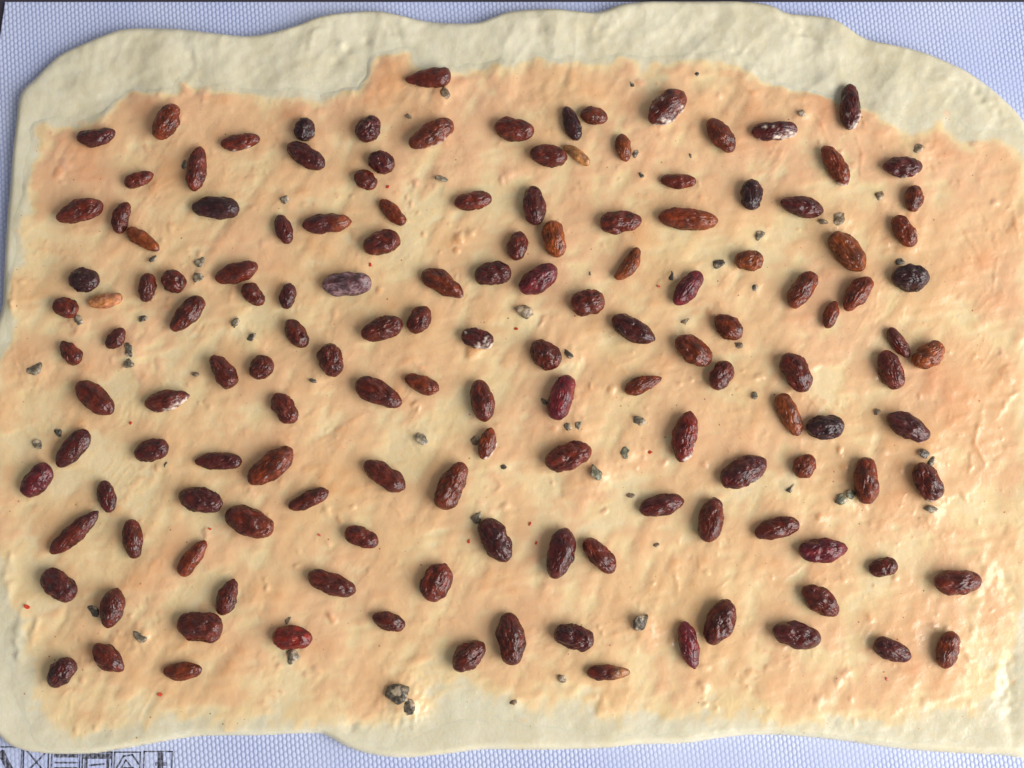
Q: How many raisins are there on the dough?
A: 146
